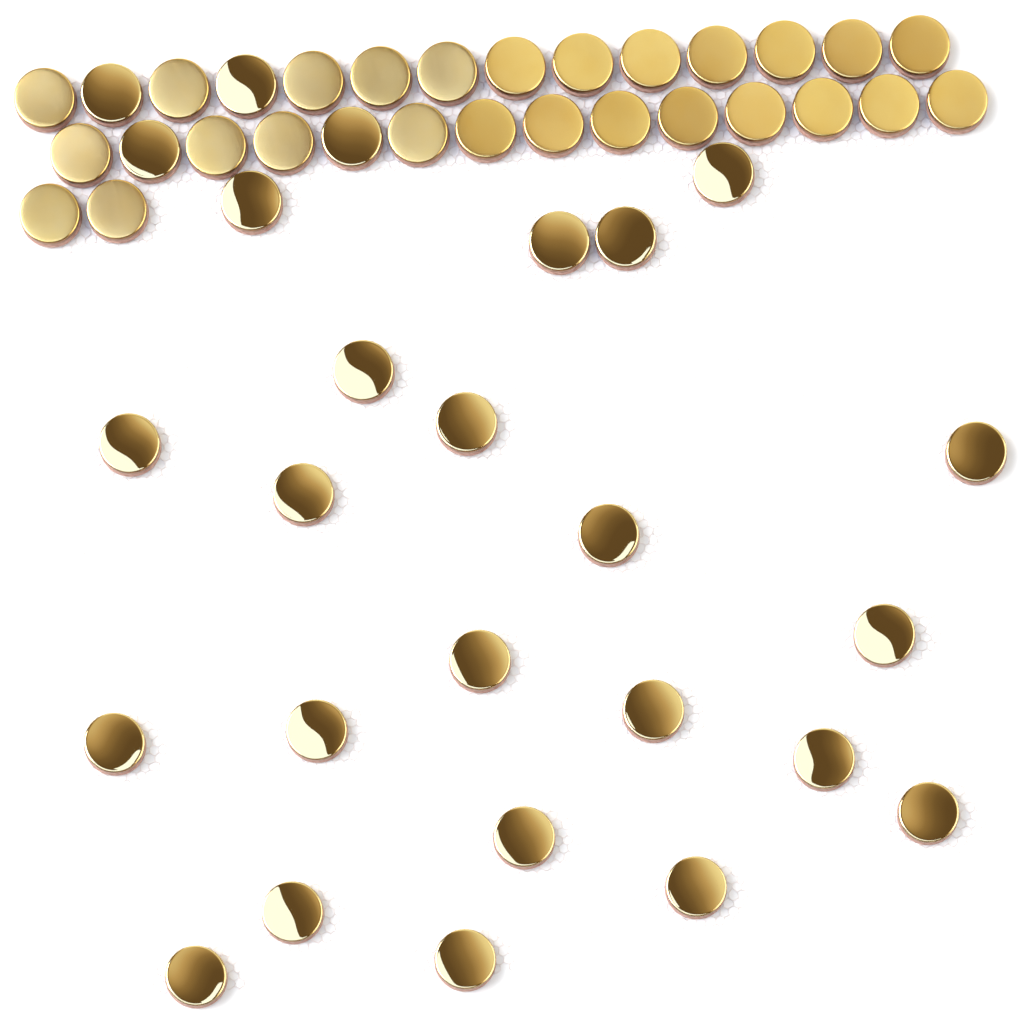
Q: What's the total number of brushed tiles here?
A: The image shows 26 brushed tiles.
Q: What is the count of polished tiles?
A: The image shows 26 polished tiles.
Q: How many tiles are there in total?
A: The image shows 52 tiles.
